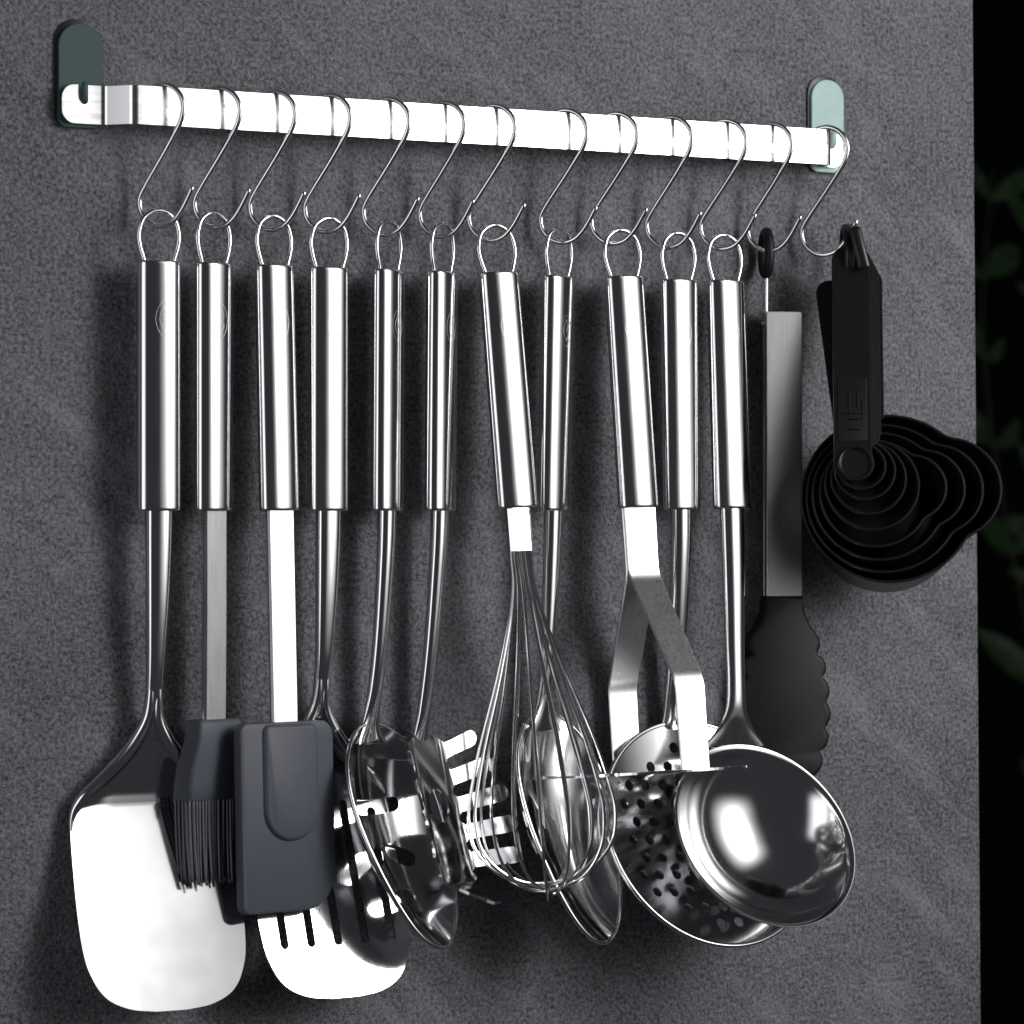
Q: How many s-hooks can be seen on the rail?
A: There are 13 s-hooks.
